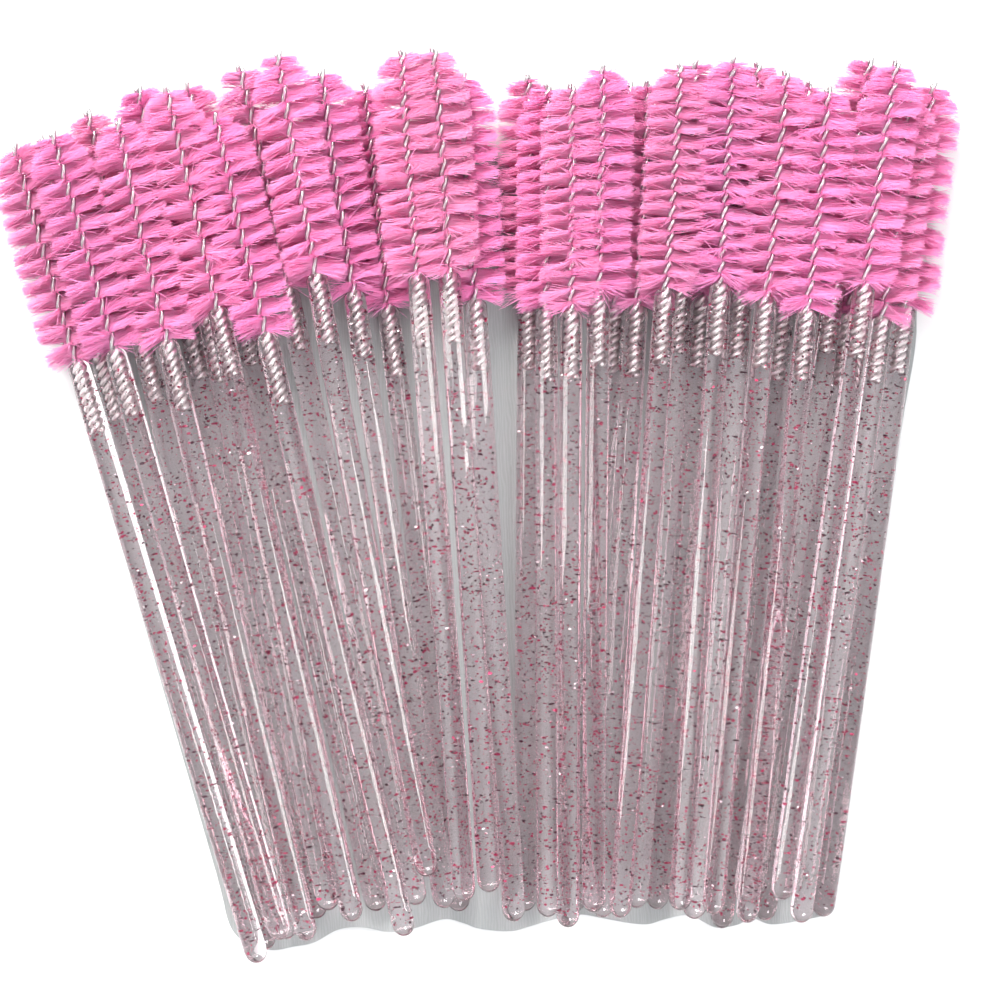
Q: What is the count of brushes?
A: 36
